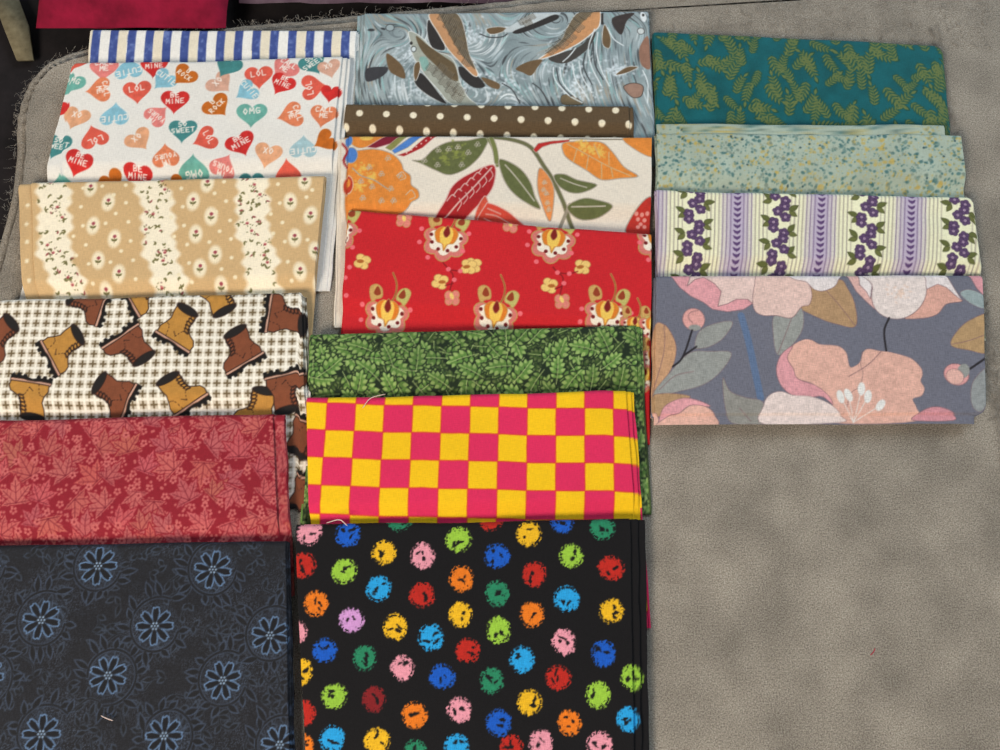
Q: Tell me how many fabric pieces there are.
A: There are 17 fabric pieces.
